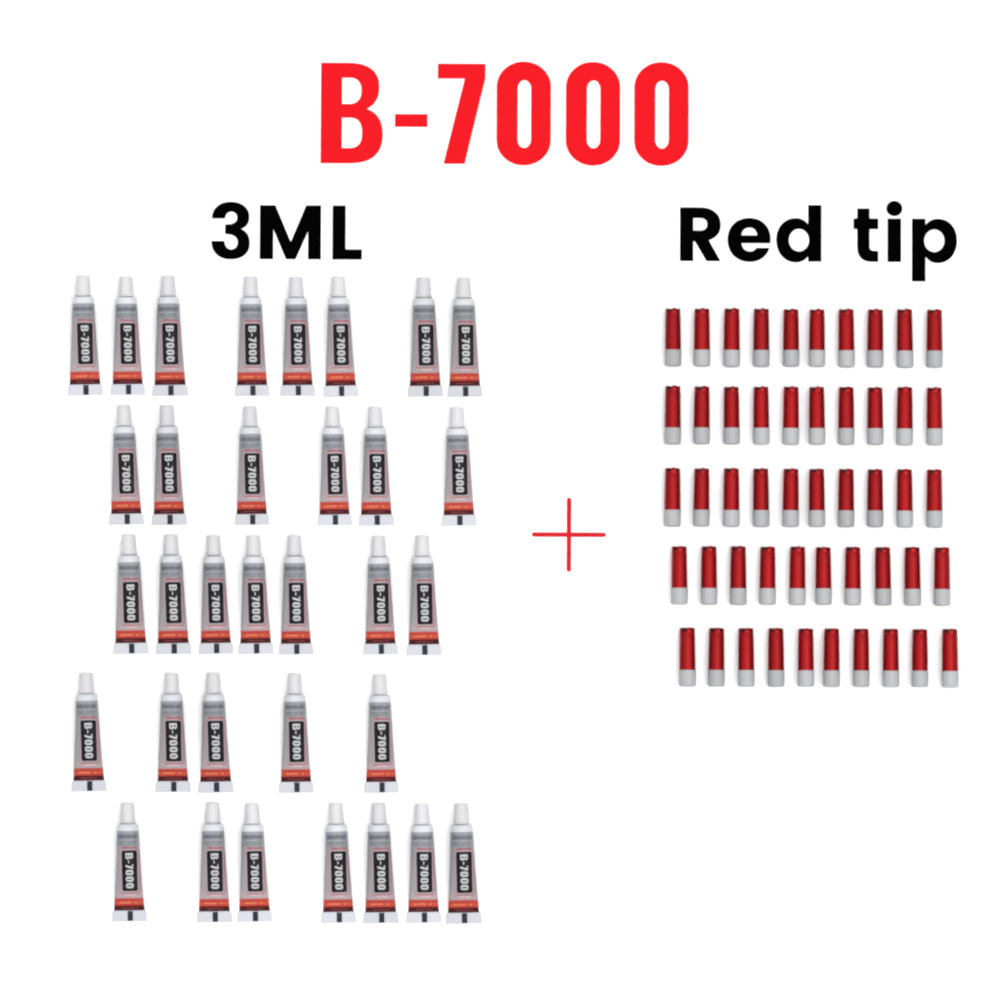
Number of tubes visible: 33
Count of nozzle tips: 50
